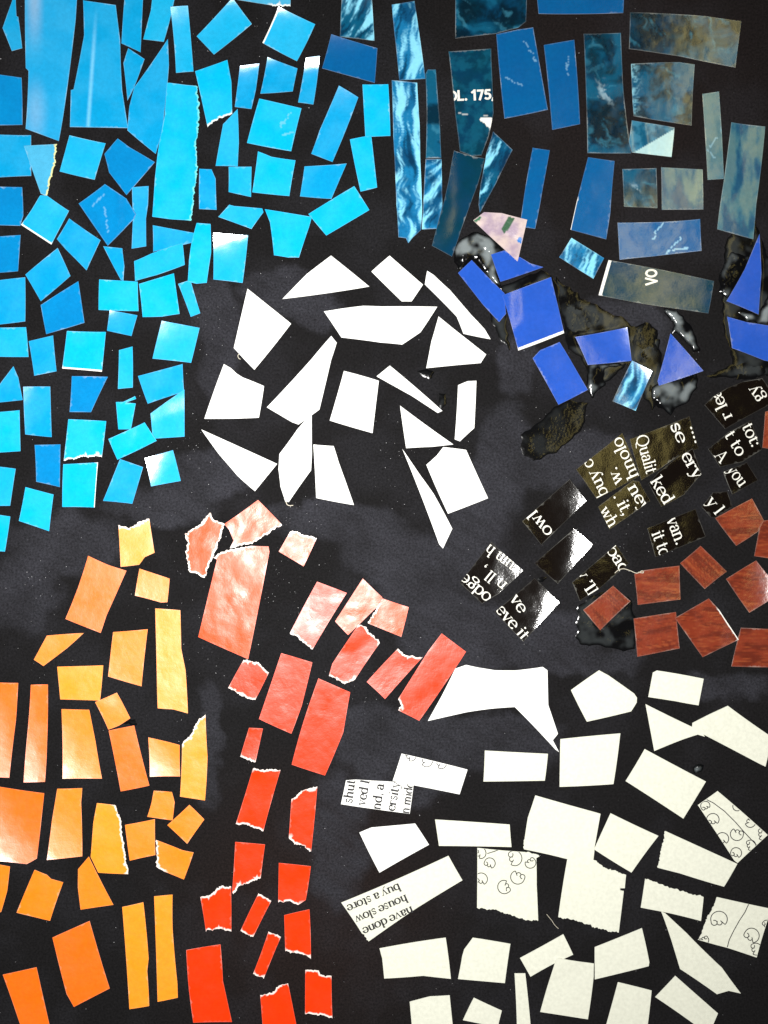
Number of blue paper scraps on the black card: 107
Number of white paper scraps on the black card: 49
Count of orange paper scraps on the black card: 28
